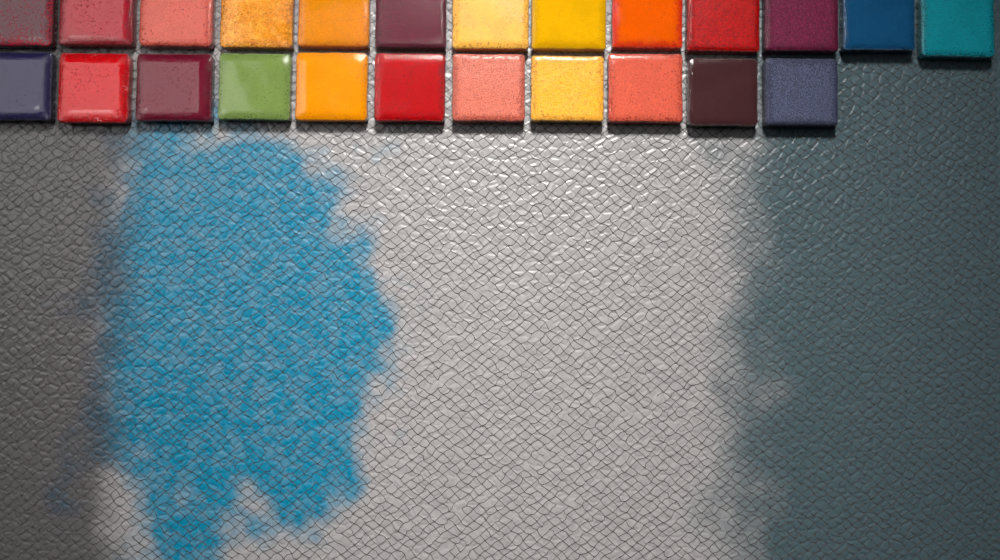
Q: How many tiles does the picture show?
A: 24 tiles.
